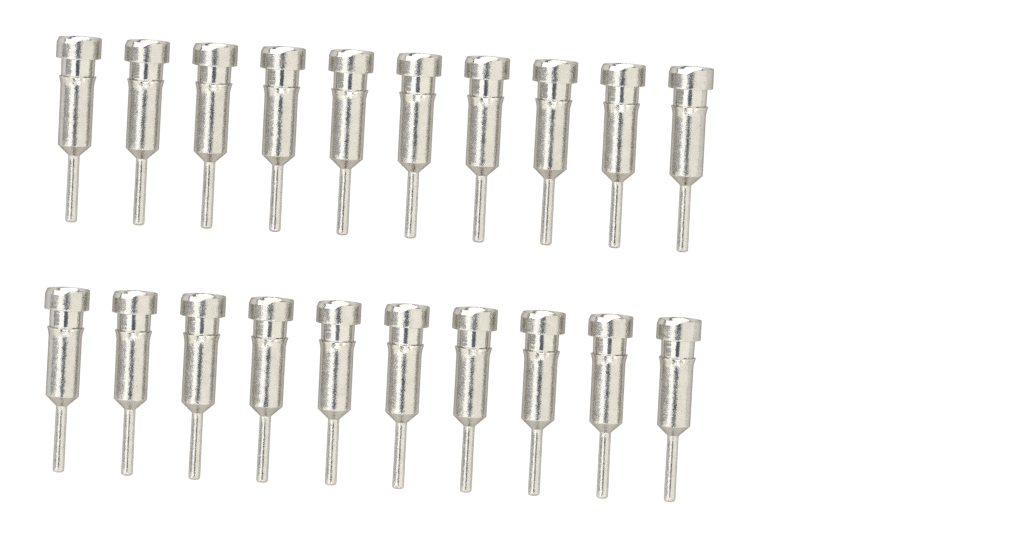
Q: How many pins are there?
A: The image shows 20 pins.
